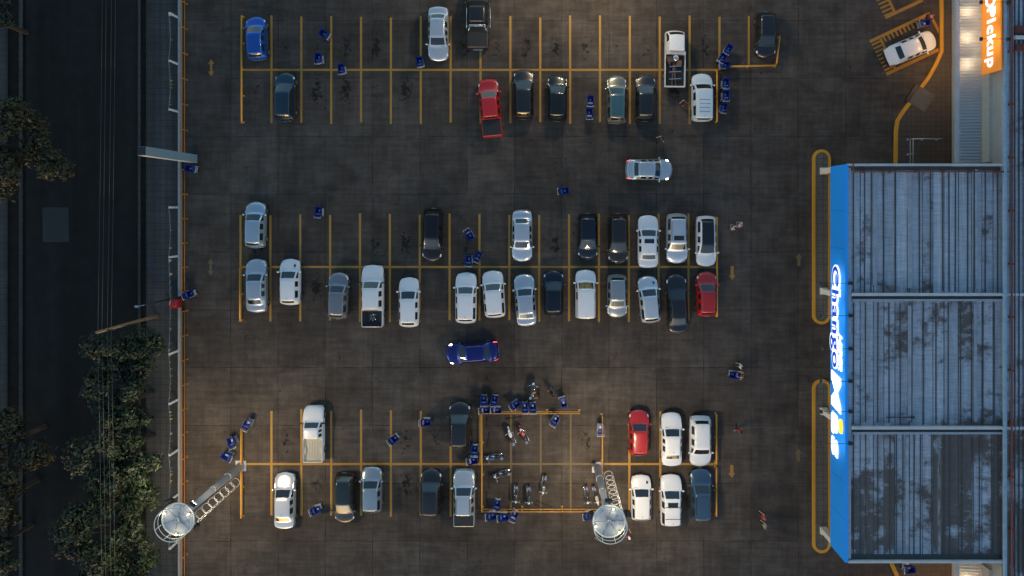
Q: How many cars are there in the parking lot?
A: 44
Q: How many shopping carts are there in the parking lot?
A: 45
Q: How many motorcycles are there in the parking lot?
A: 10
